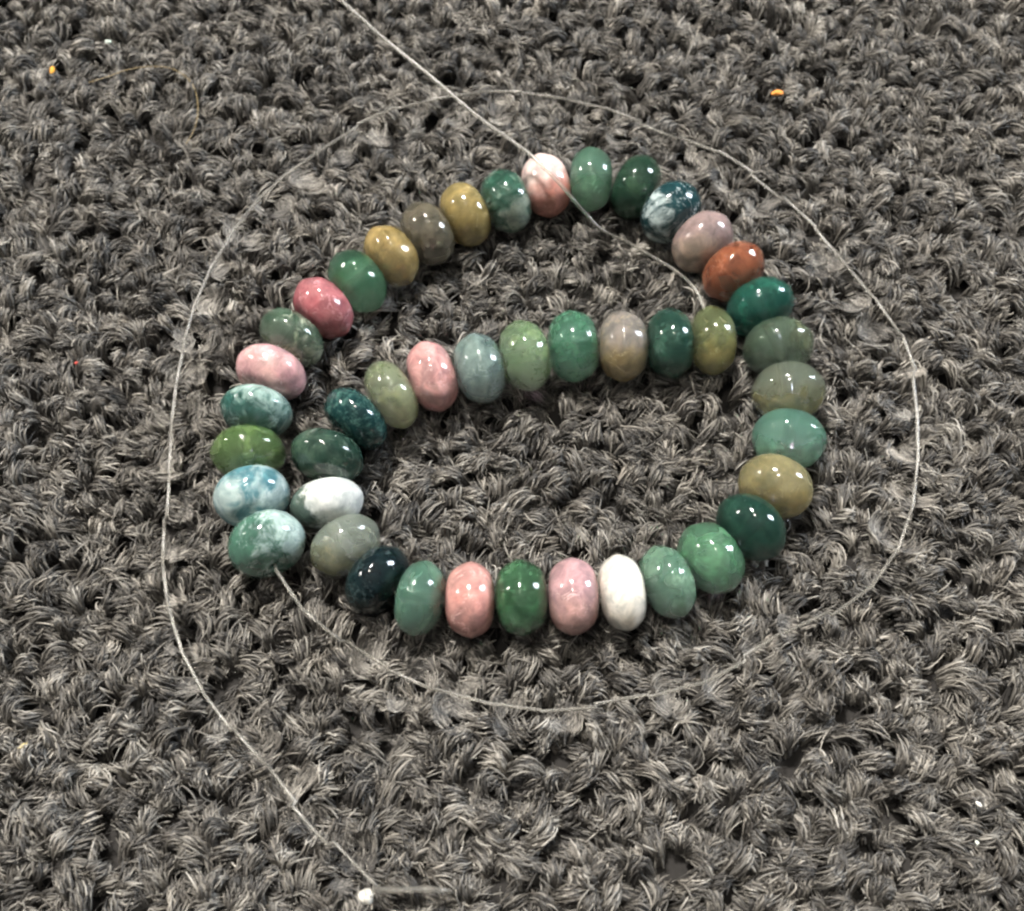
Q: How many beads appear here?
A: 44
